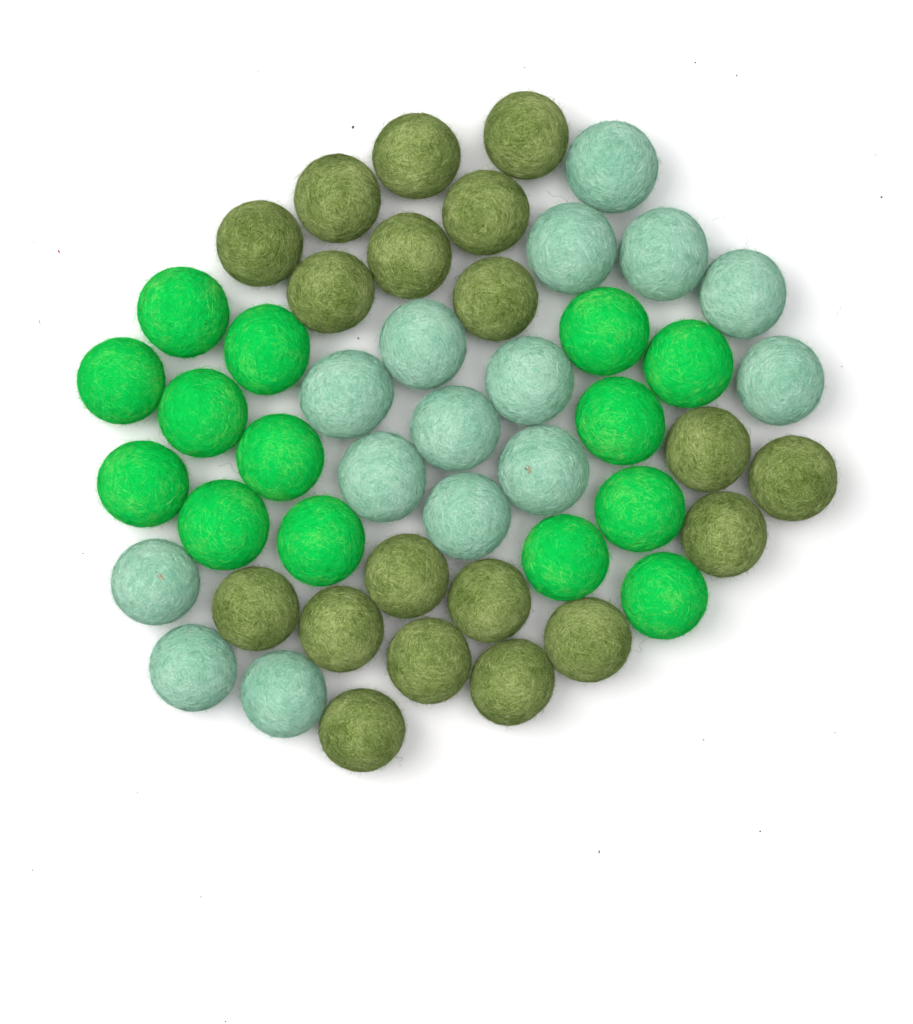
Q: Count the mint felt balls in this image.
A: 15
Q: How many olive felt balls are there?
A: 19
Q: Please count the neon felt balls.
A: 14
